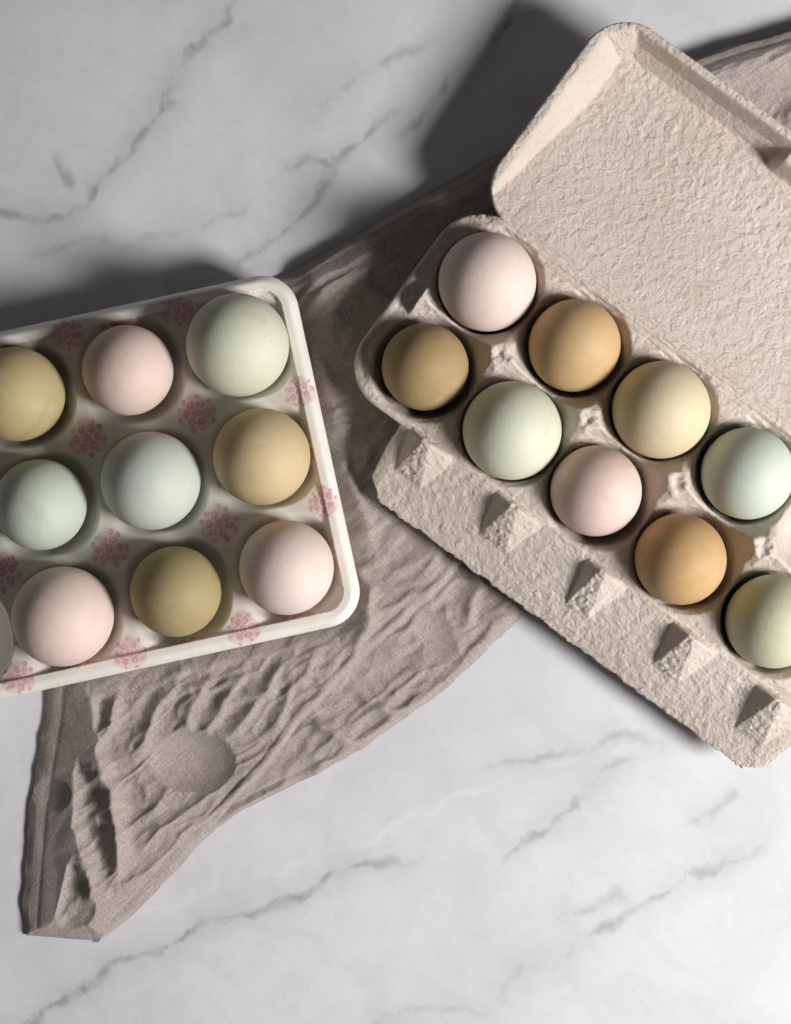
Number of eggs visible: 18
